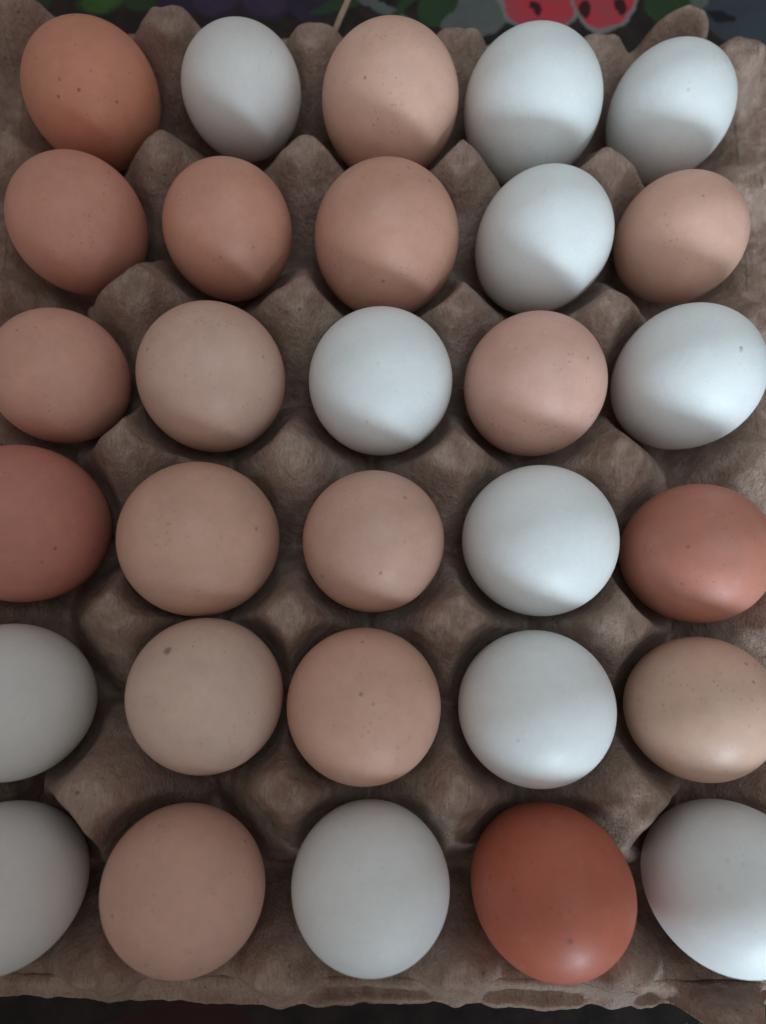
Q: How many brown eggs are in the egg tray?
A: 18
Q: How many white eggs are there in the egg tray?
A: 12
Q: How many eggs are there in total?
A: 30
